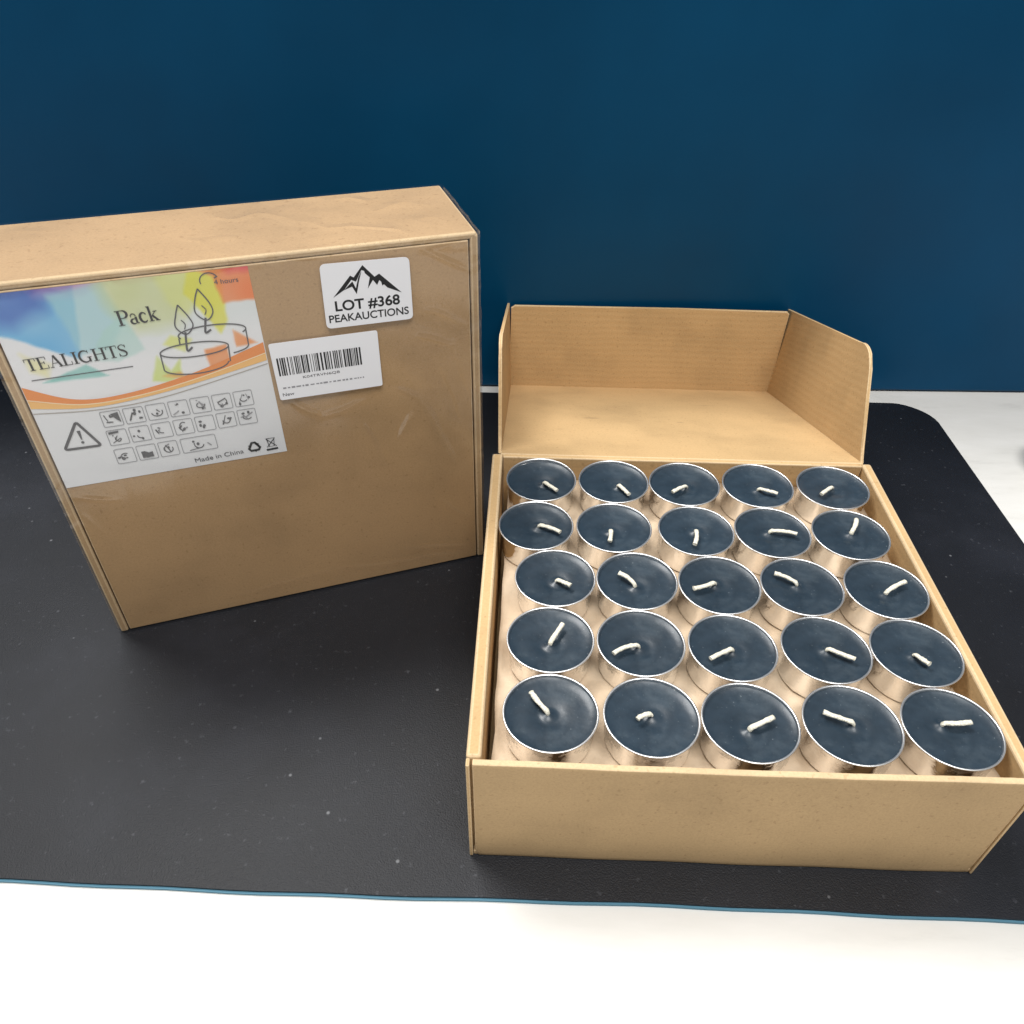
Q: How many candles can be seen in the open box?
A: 25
